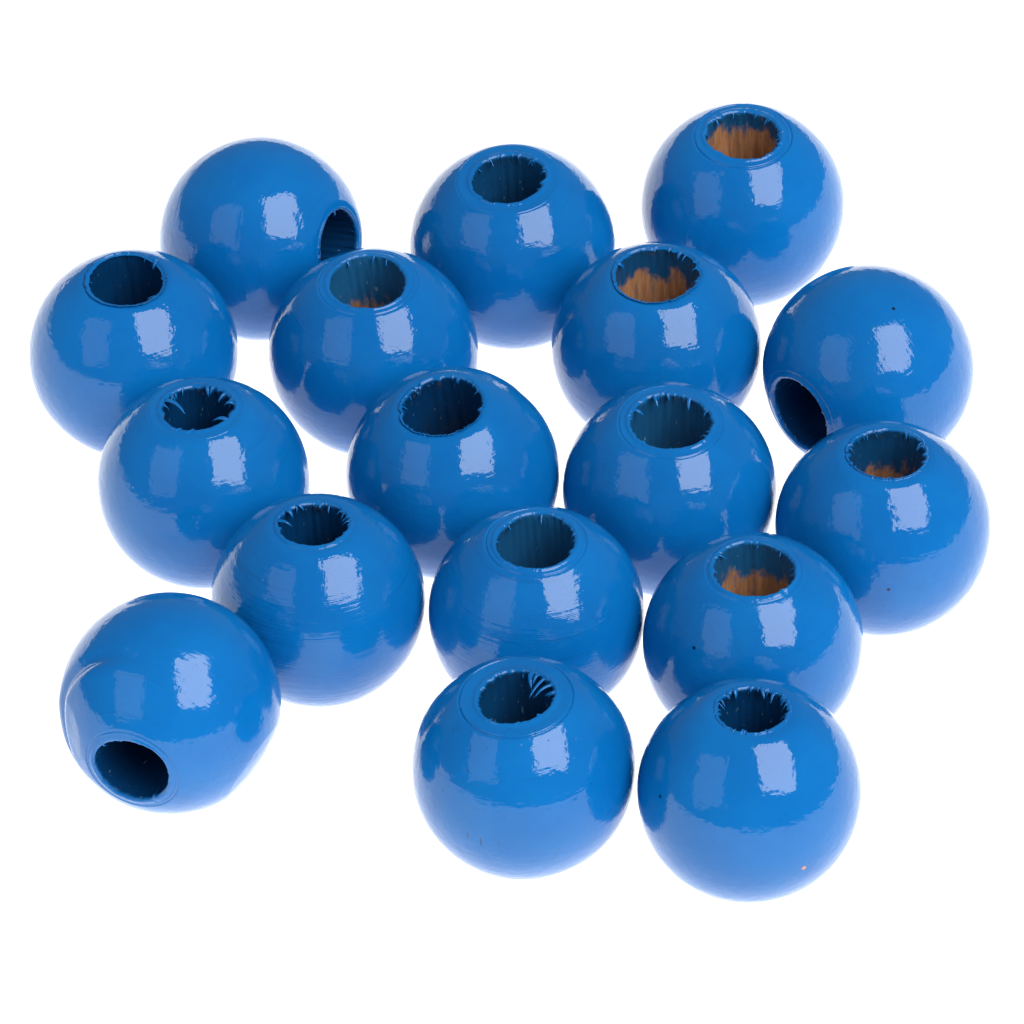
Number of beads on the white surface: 17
